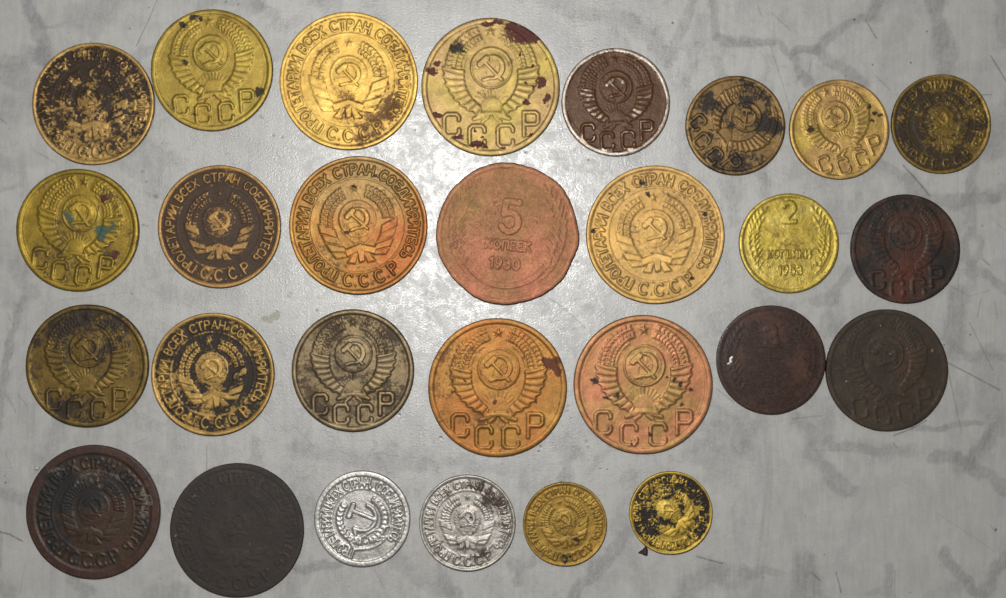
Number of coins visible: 28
